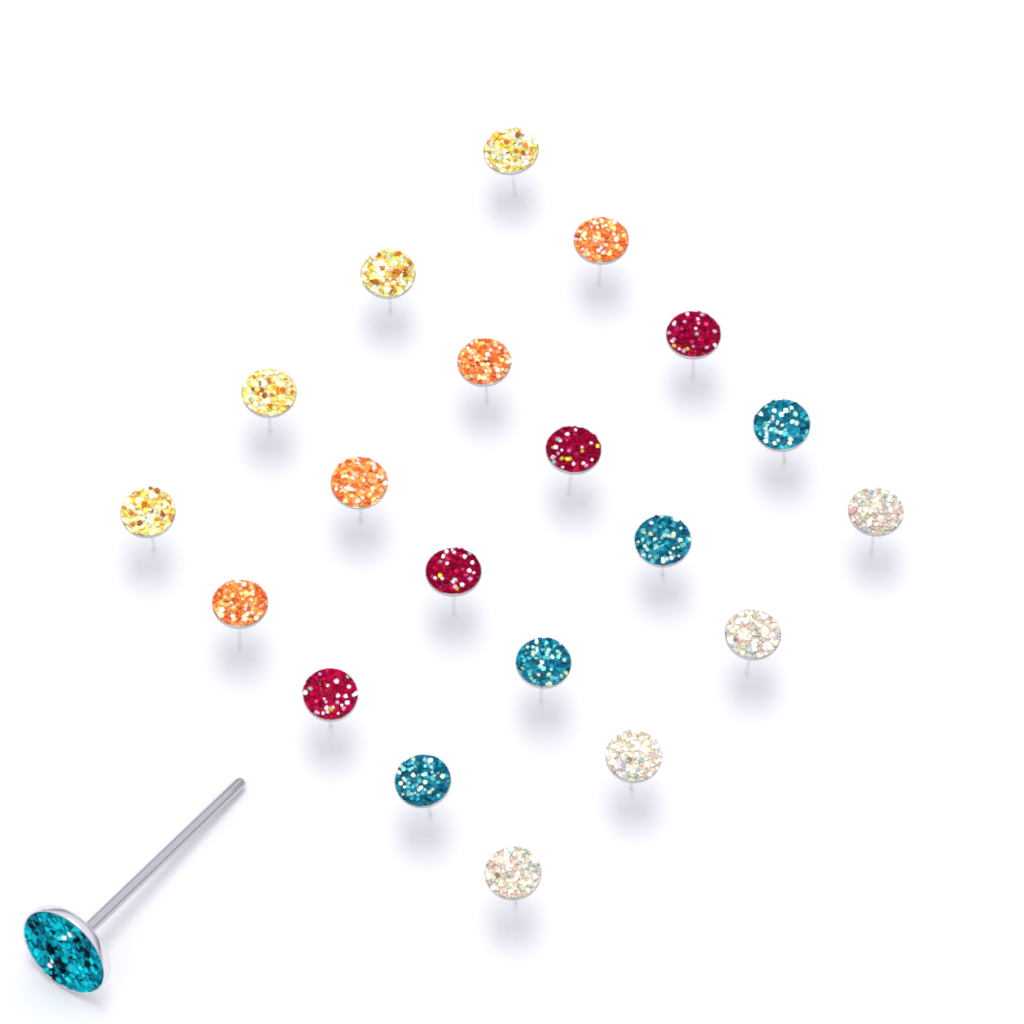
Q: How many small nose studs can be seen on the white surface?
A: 20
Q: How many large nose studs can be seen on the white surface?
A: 1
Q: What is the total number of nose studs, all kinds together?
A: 21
